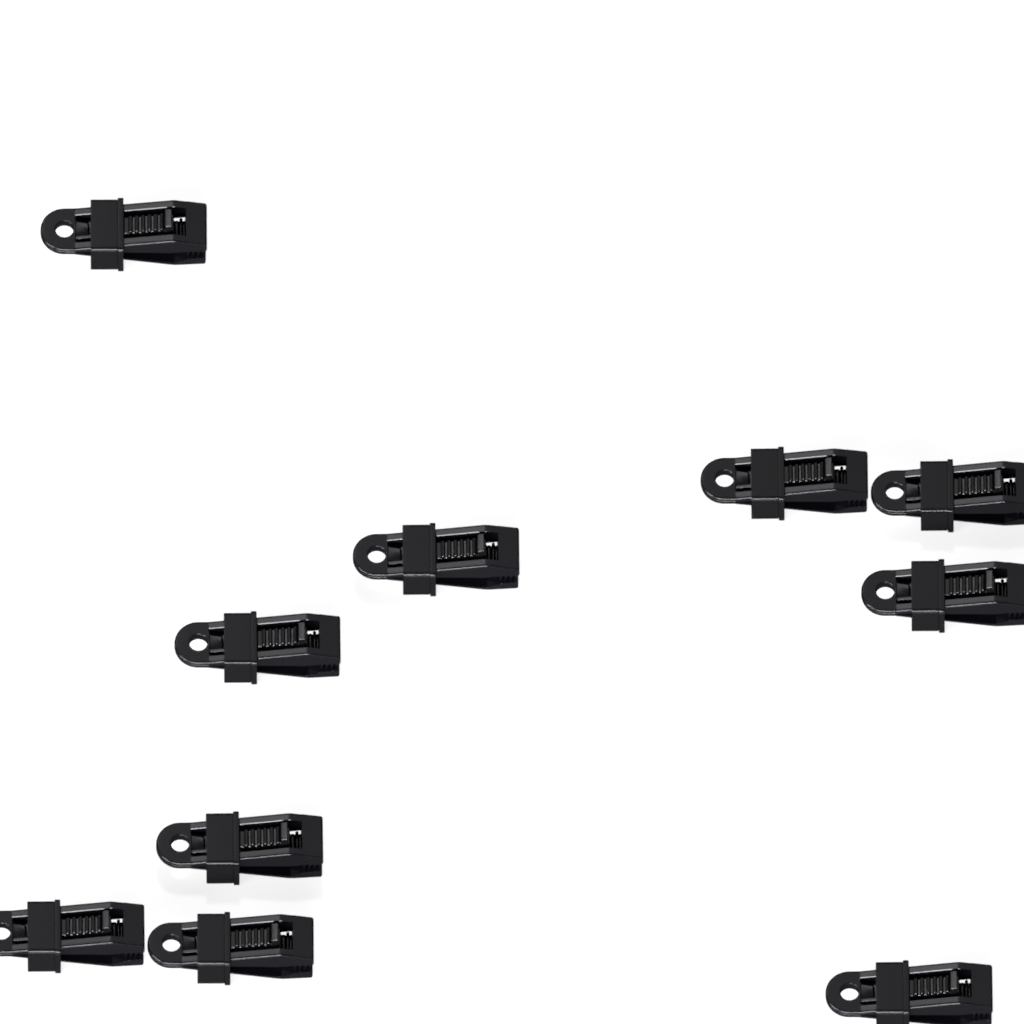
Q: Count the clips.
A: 10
